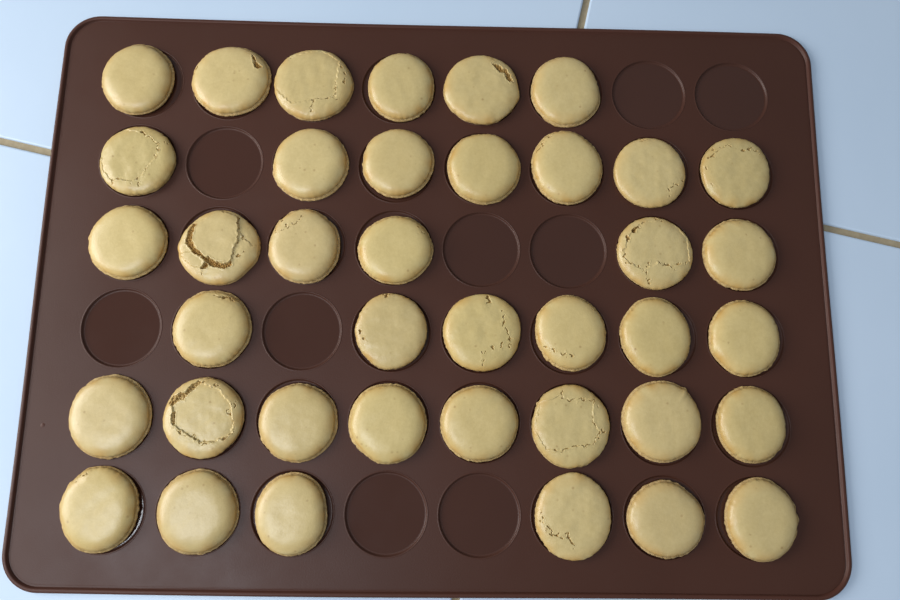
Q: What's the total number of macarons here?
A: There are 39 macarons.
